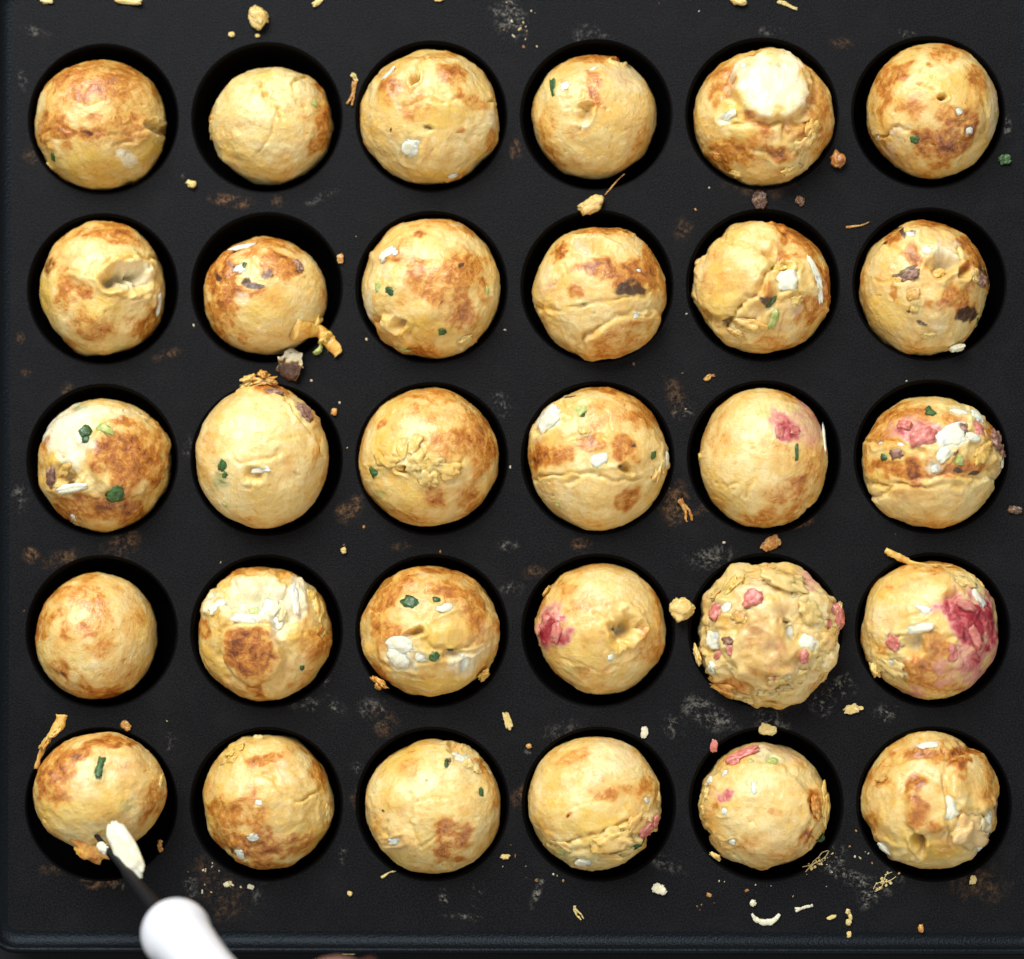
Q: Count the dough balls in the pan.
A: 30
